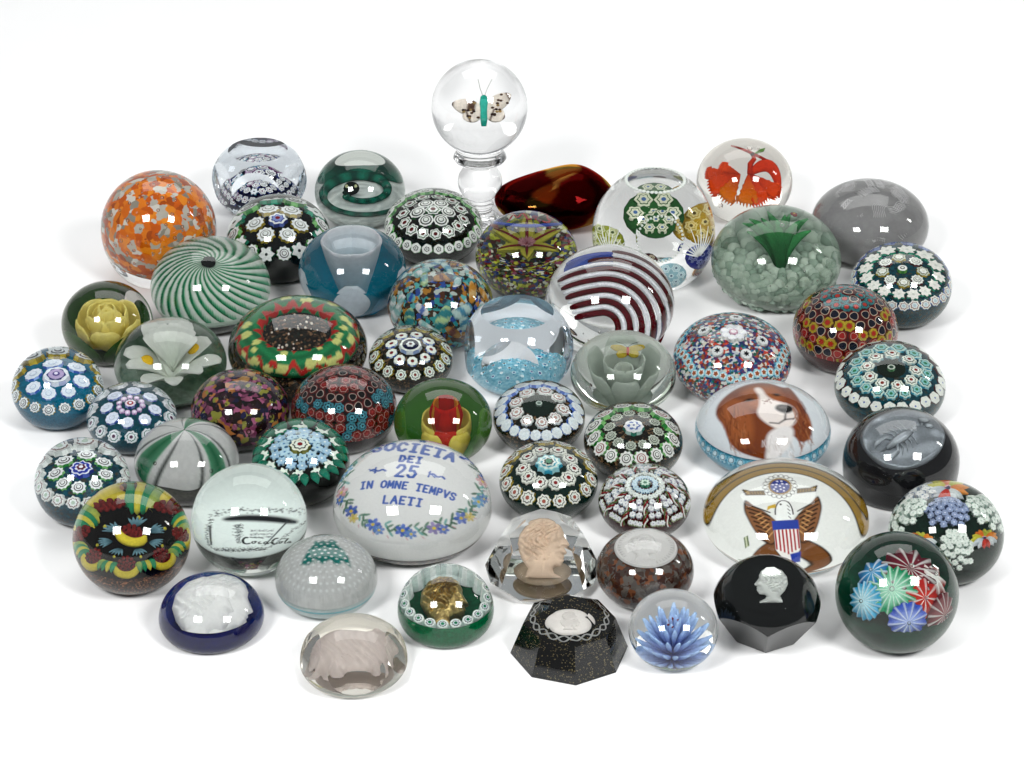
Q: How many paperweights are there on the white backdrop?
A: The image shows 55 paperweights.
